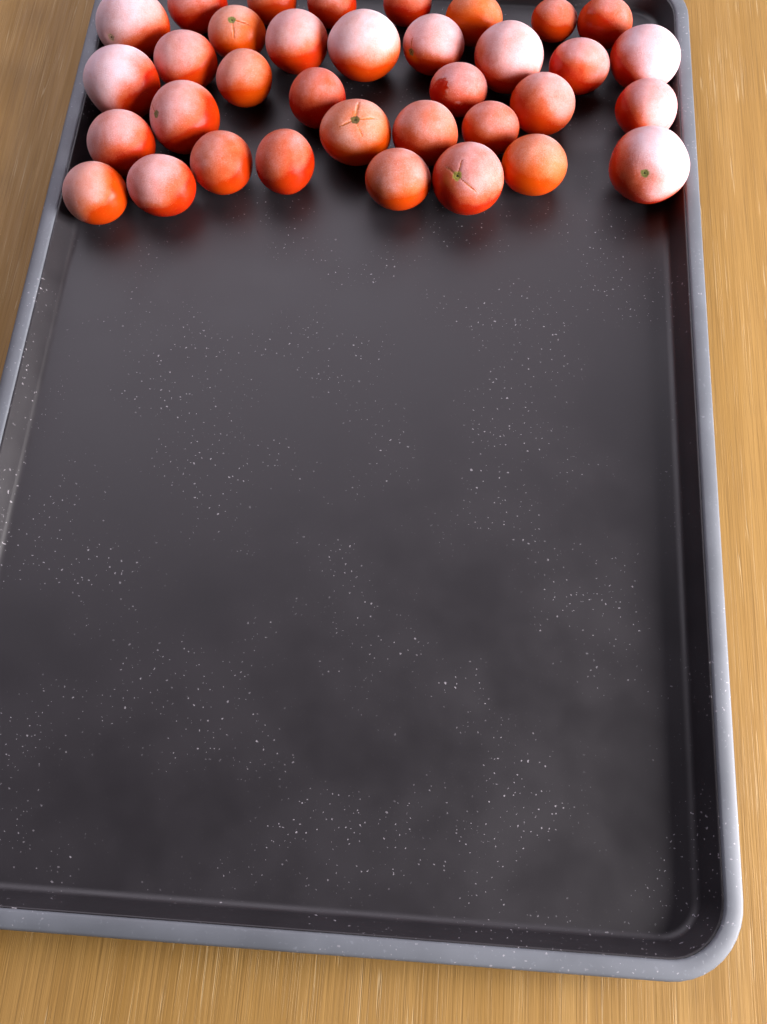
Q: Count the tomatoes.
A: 35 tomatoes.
